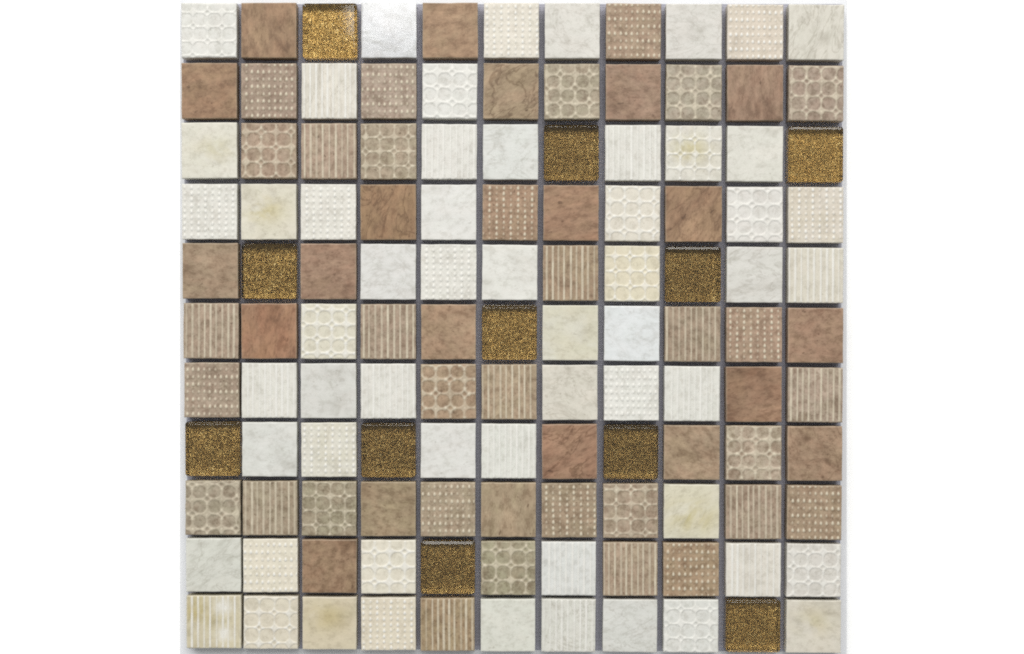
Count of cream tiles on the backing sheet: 57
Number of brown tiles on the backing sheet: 53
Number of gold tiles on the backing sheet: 11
